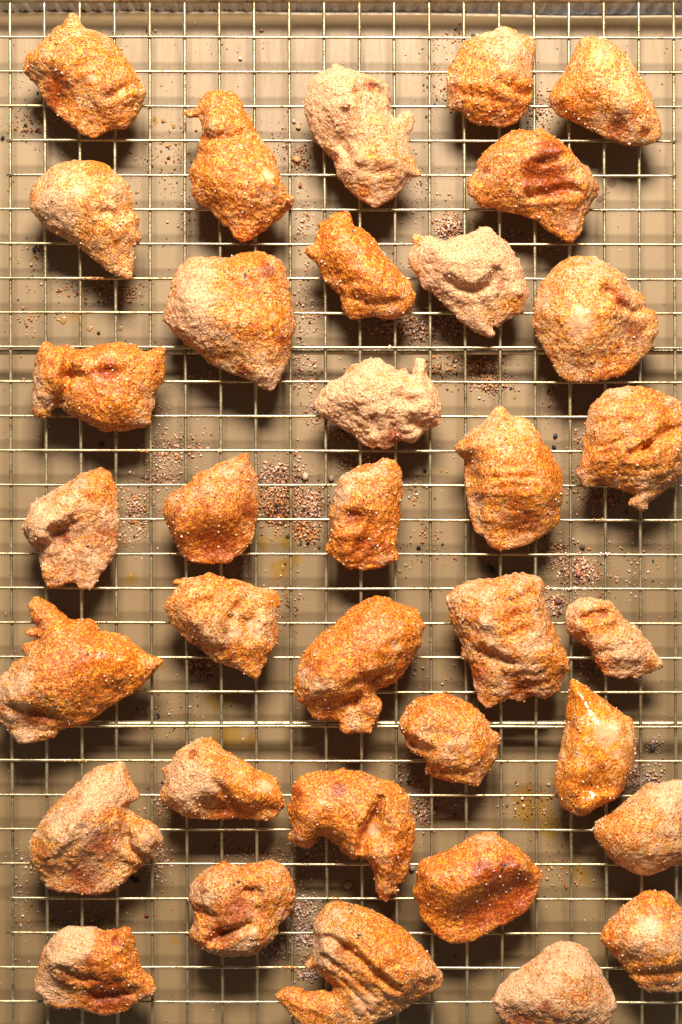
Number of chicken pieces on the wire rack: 35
